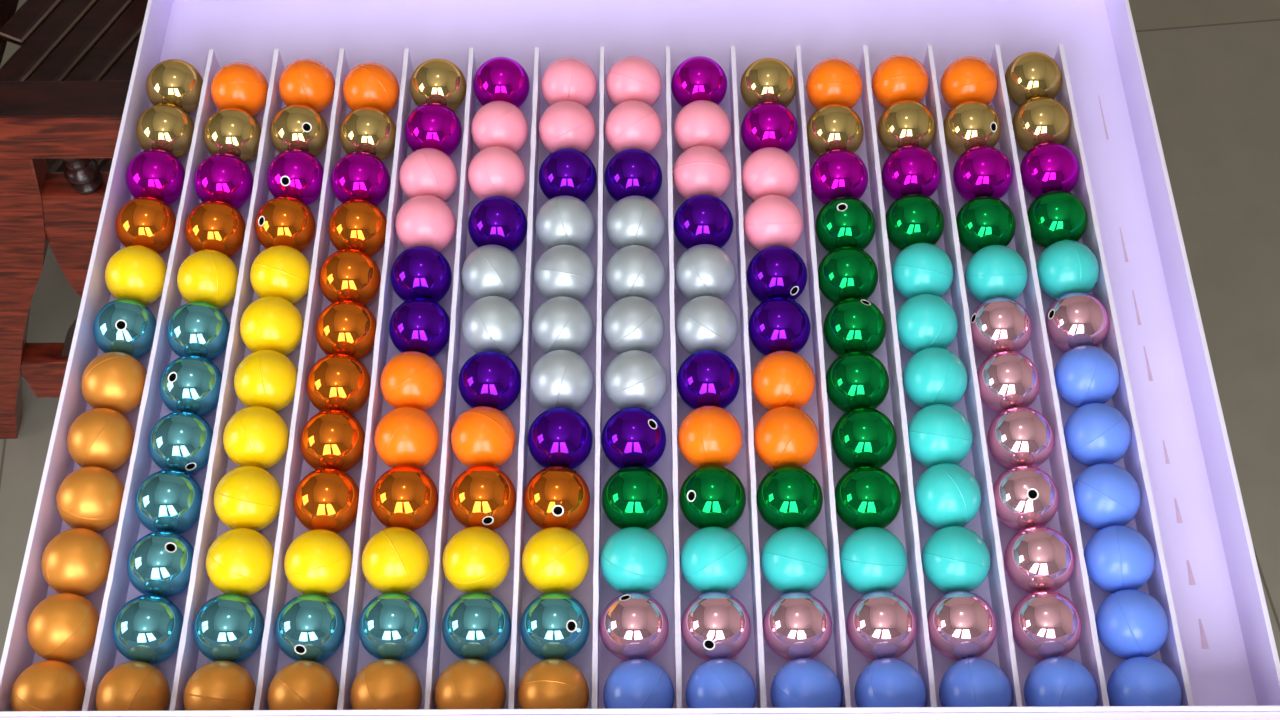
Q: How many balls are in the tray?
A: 168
